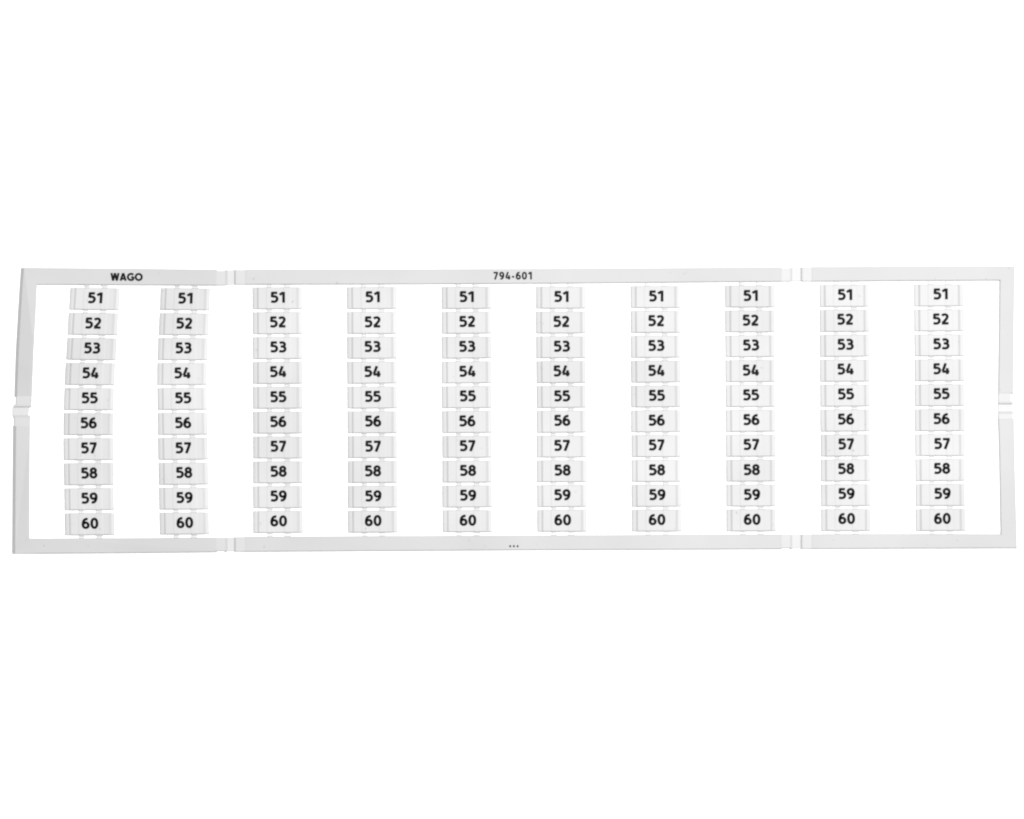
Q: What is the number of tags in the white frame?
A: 100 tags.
